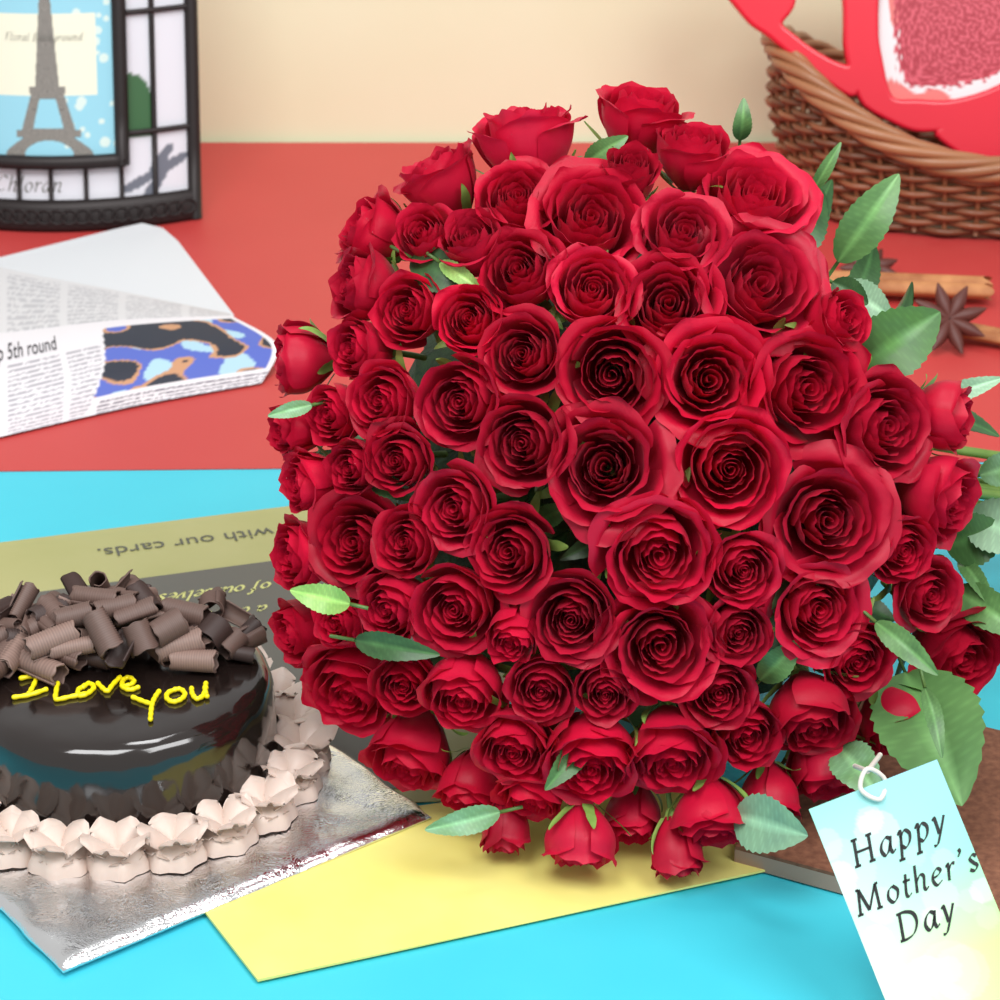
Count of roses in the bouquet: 82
